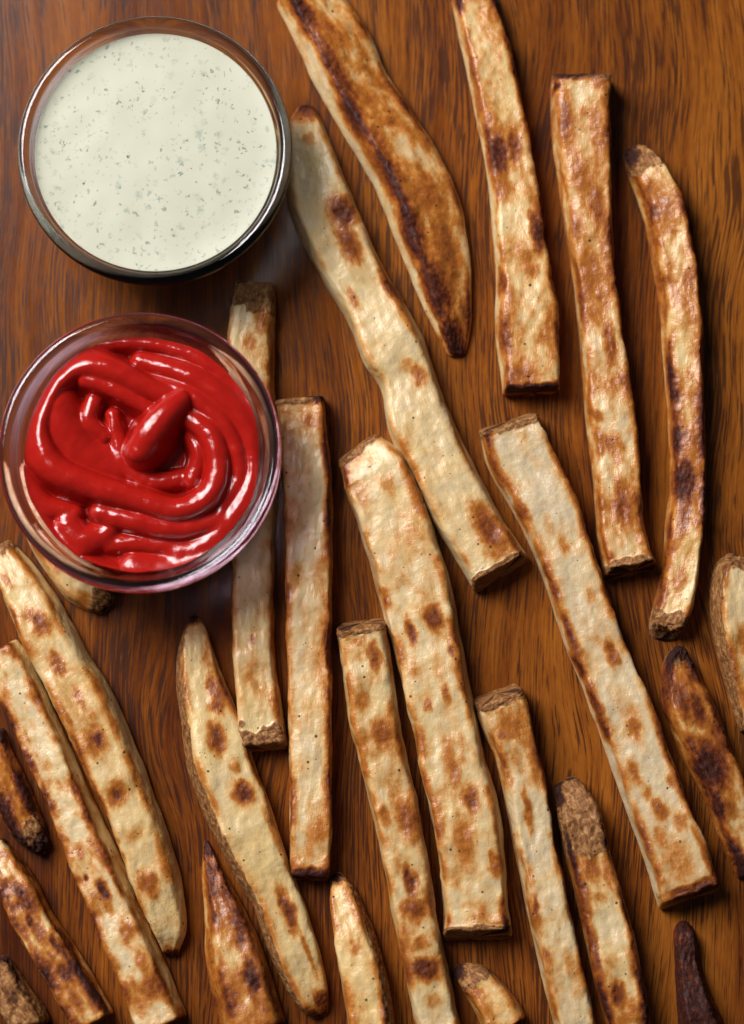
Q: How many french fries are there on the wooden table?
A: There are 25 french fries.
